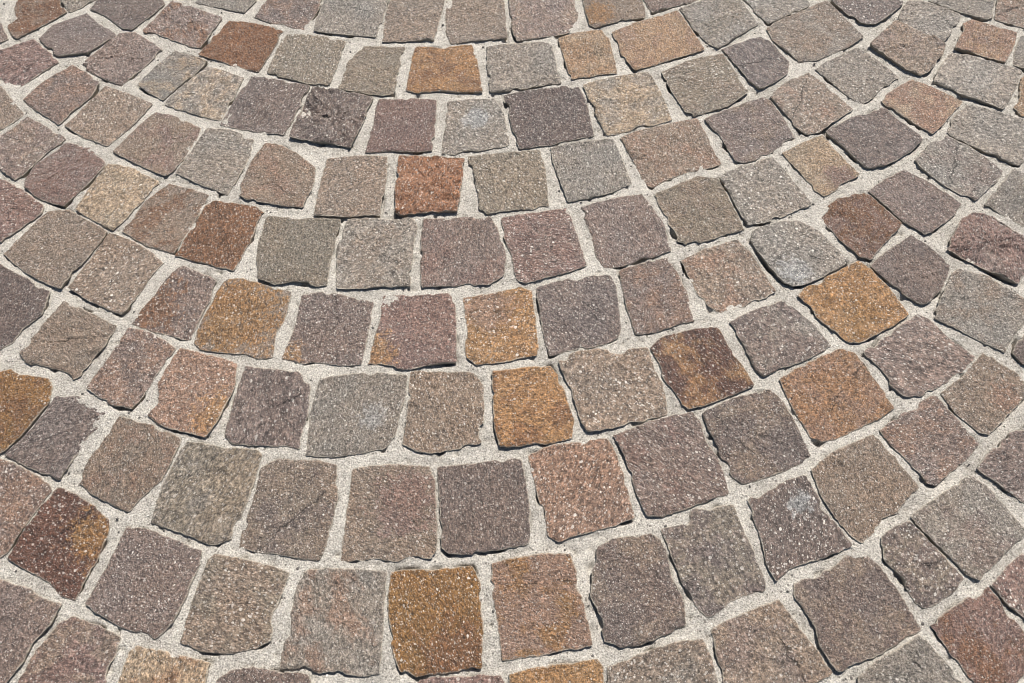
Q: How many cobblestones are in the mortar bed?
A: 147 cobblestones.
